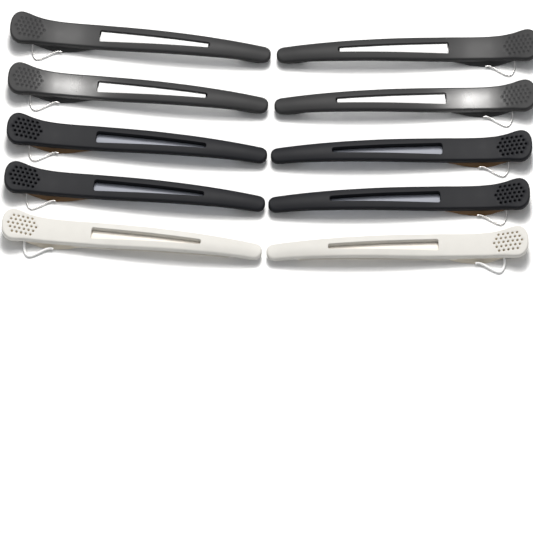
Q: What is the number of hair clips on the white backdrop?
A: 10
